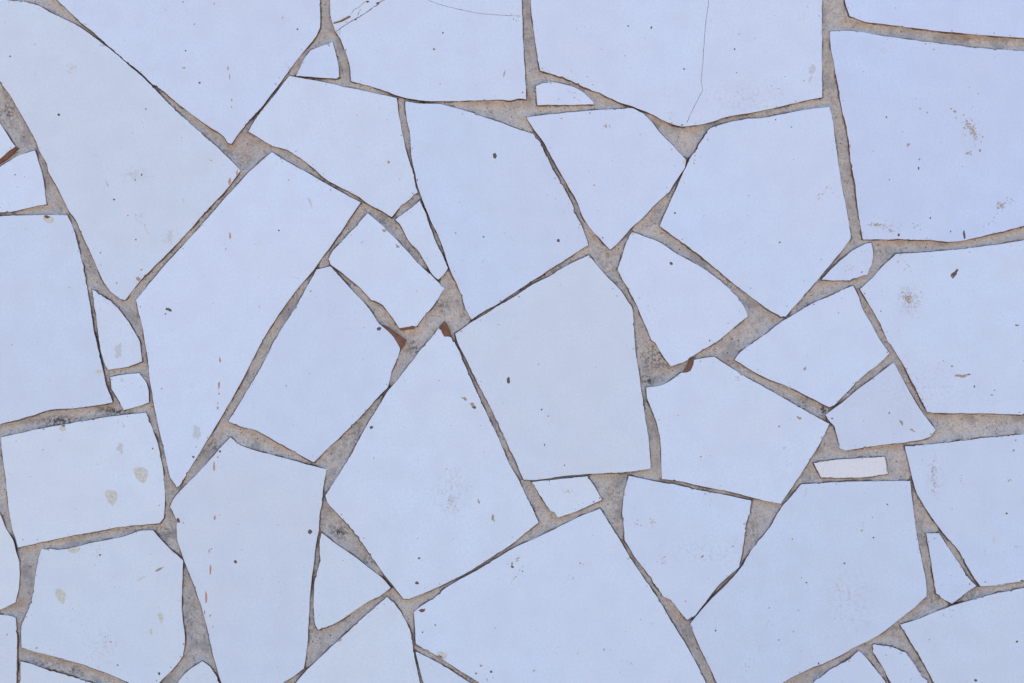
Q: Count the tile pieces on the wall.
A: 49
